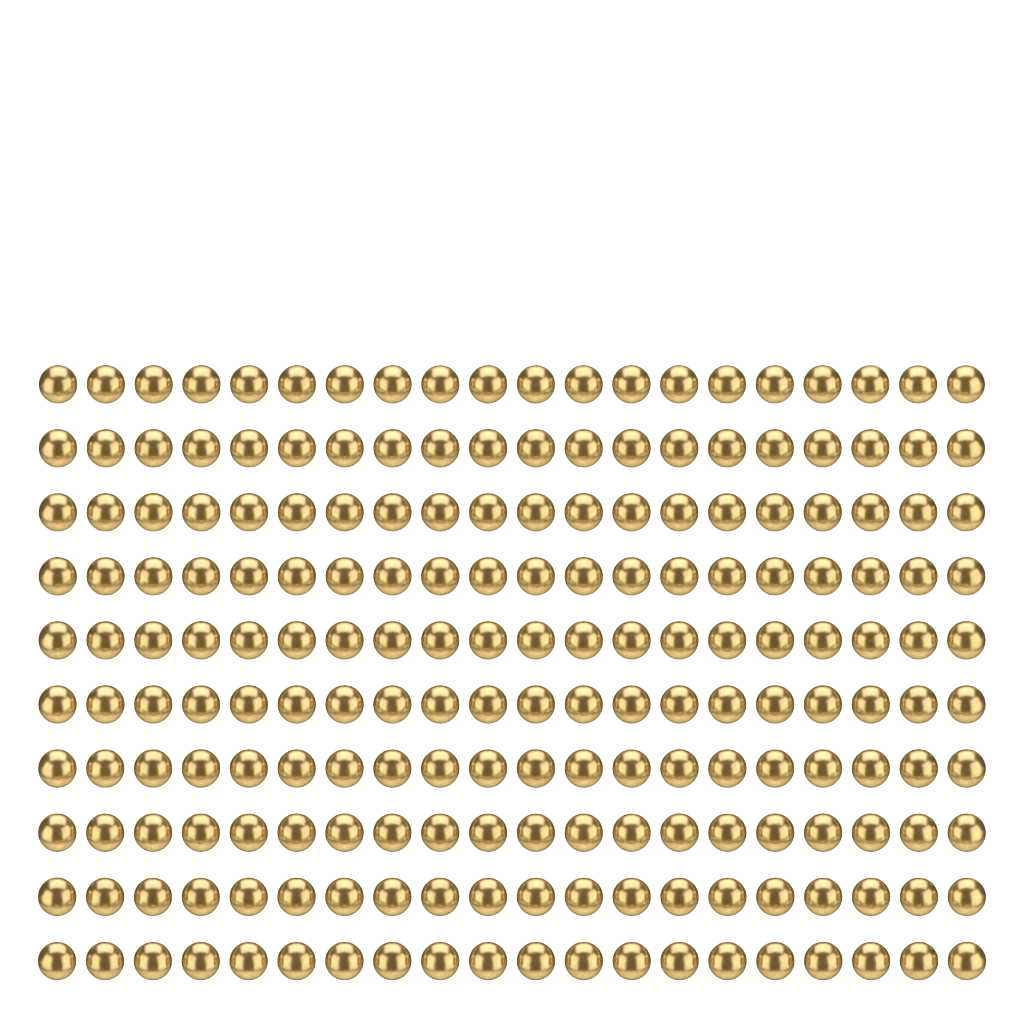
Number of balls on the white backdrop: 200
